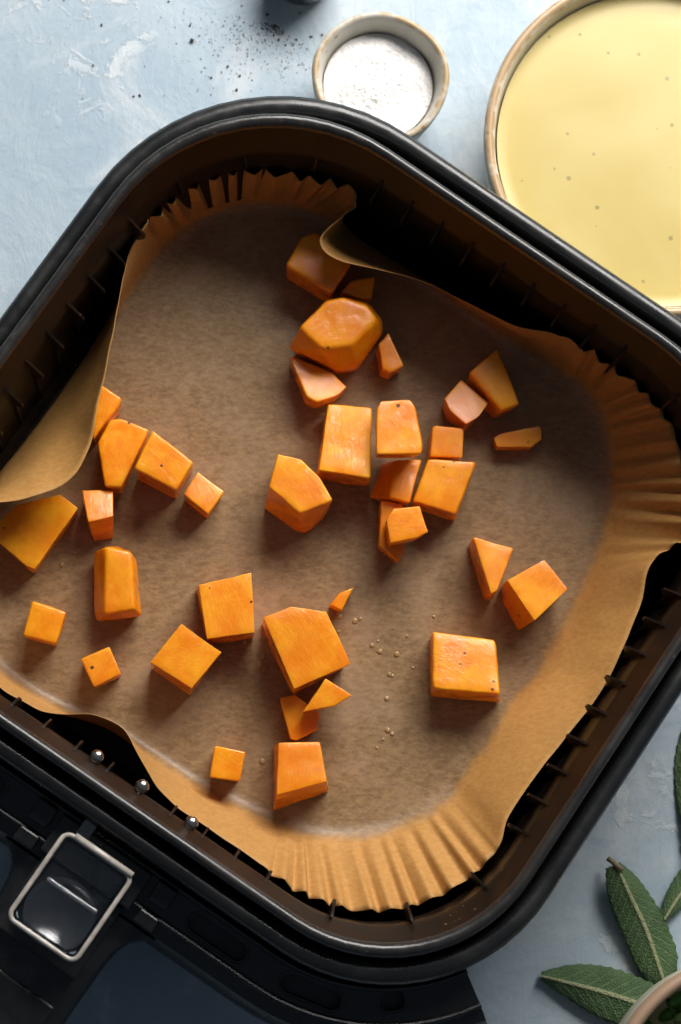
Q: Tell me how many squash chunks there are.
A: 36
